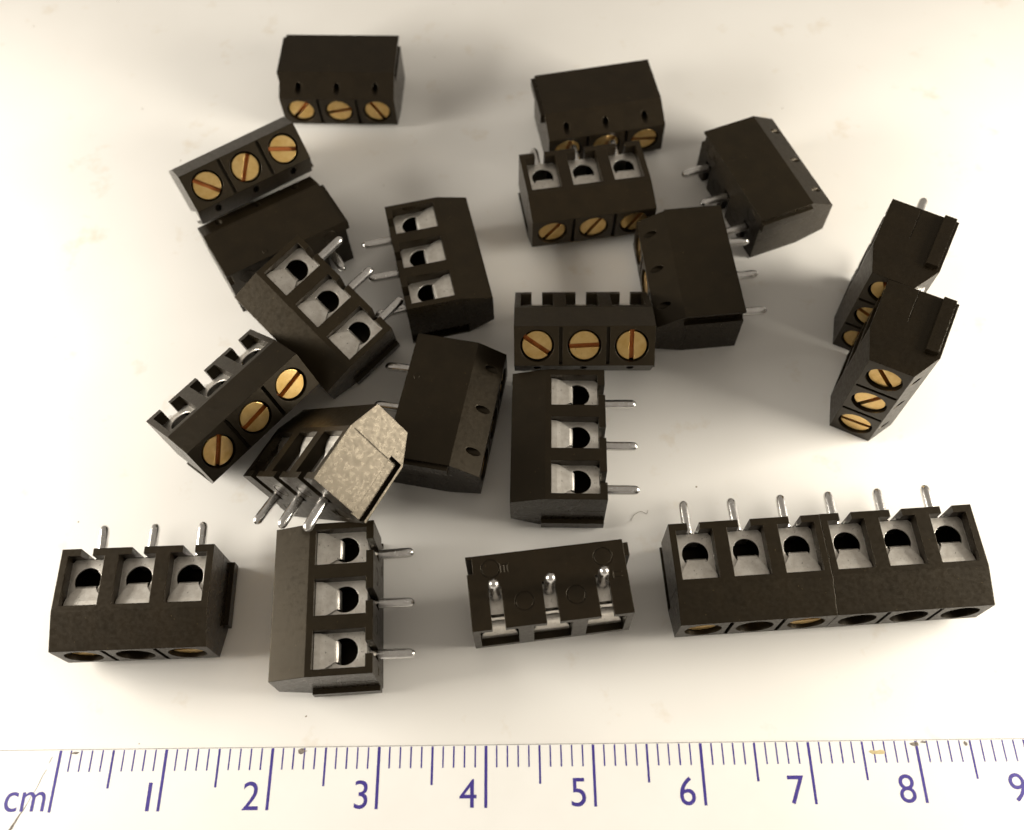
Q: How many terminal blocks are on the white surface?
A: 21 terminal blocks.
